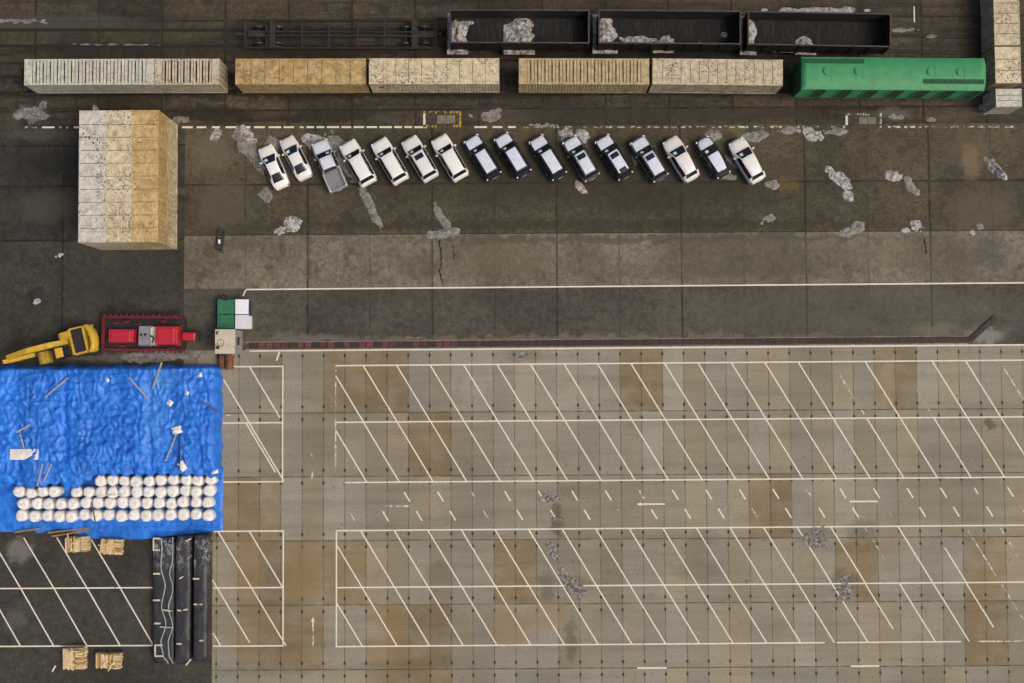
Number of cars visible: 16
